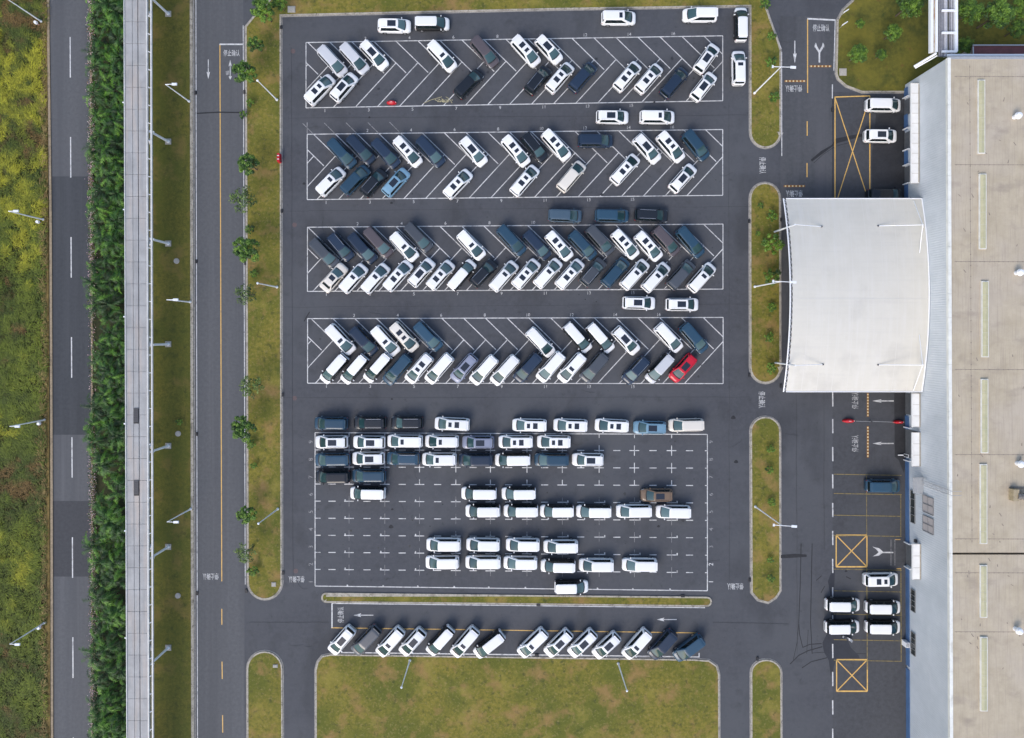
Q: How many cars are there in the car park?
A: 184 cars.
